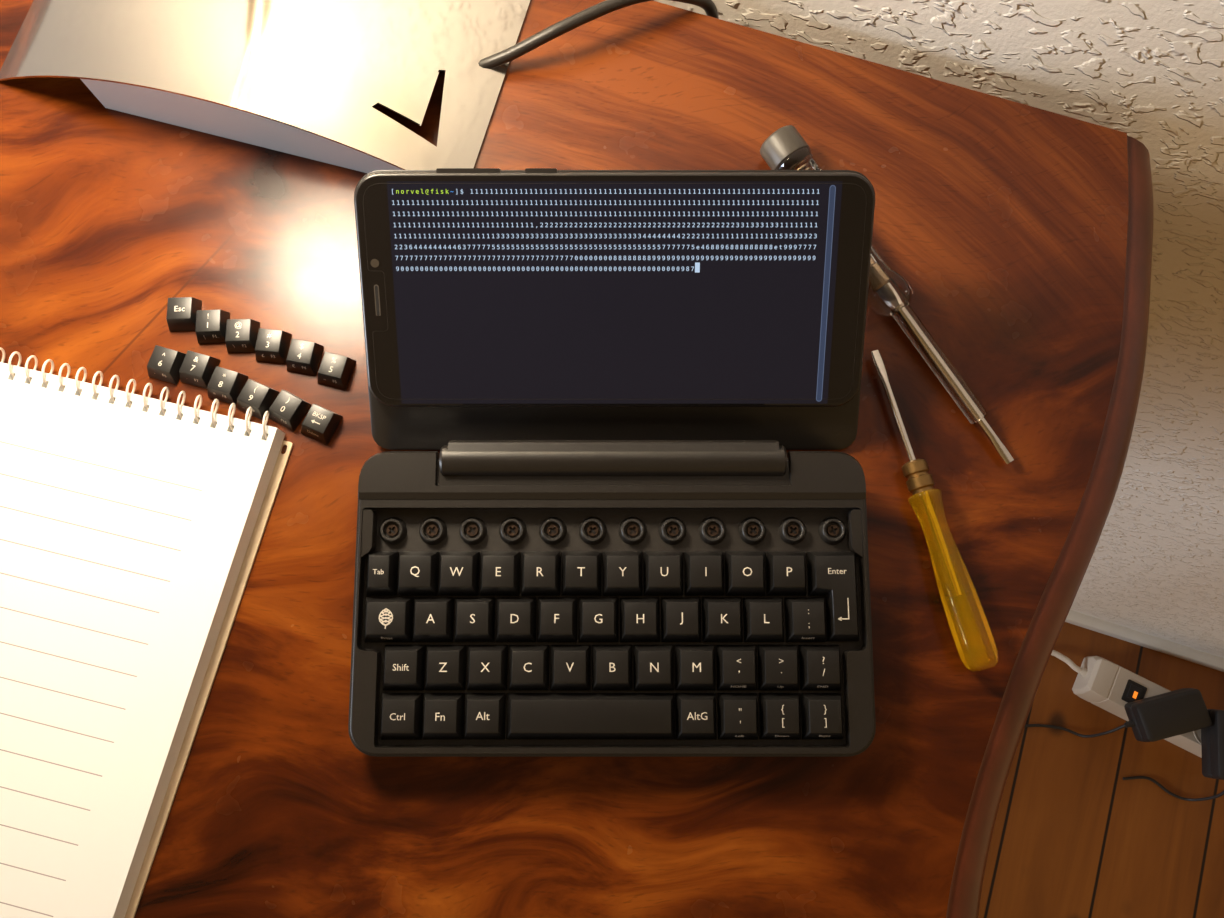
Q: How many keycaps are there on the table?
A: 54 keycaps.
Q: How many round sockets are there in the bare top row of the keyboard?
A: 12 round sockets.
